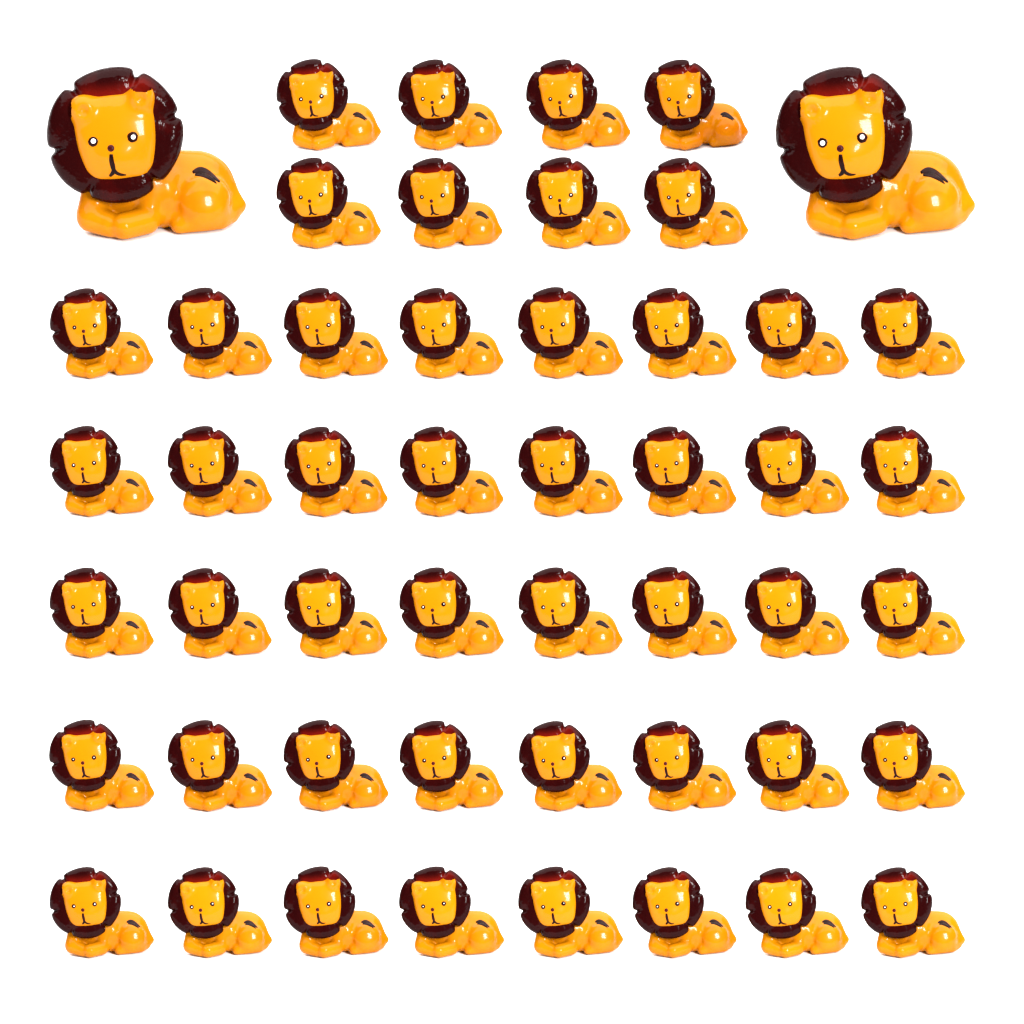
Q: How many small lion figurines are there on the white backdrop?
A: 48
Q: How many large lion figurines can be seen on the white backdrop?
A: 2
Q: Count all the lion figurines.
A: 50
